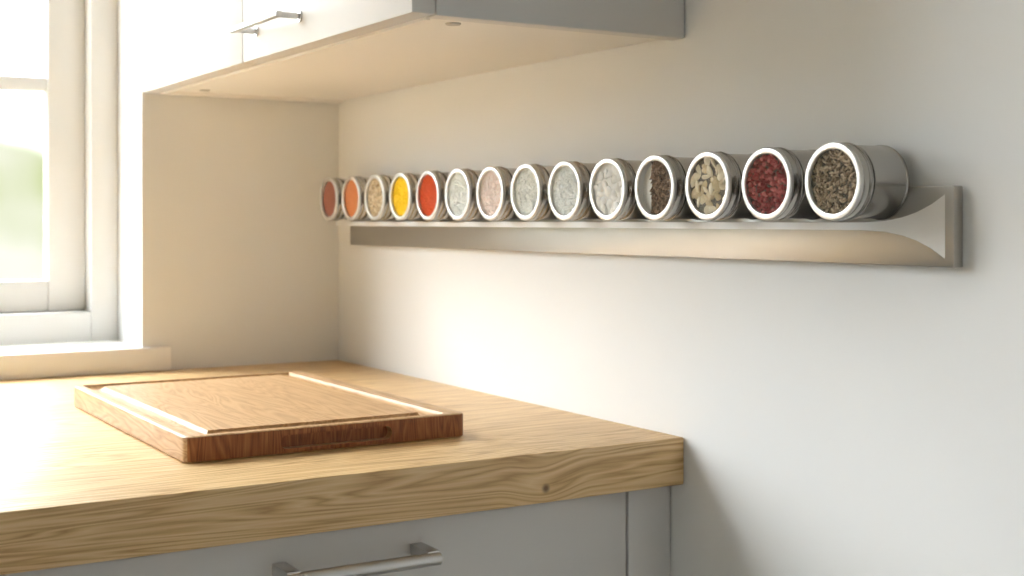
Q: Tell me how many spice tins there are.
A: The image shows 14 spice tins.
